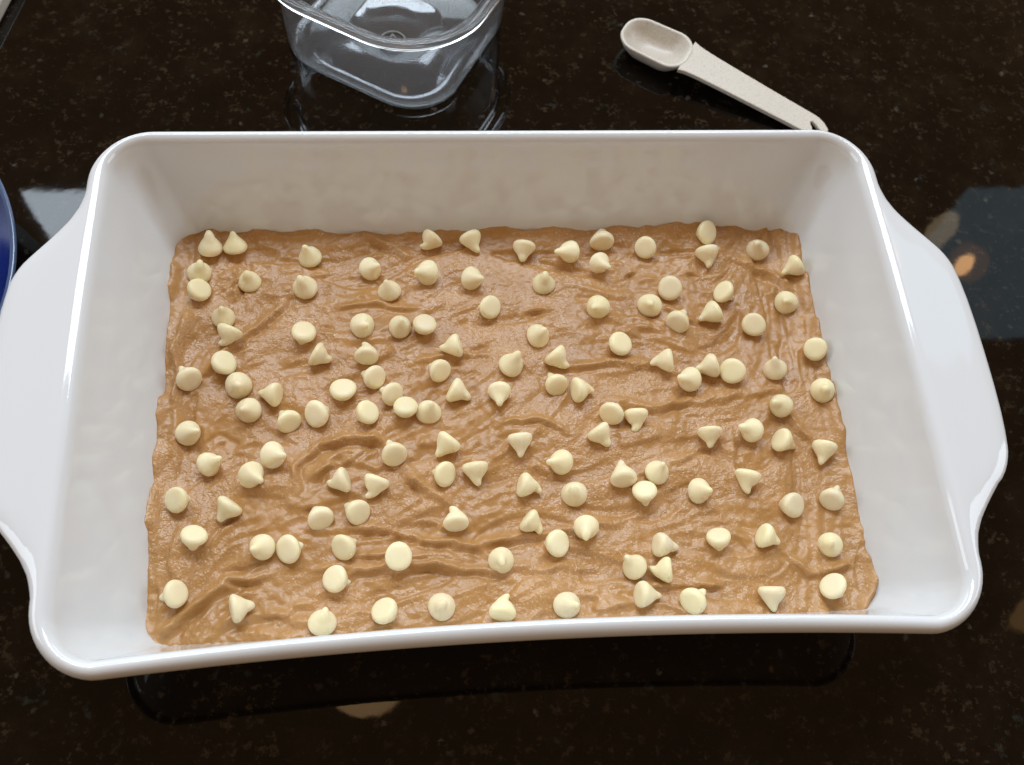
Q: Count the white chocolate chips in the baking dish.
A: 131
